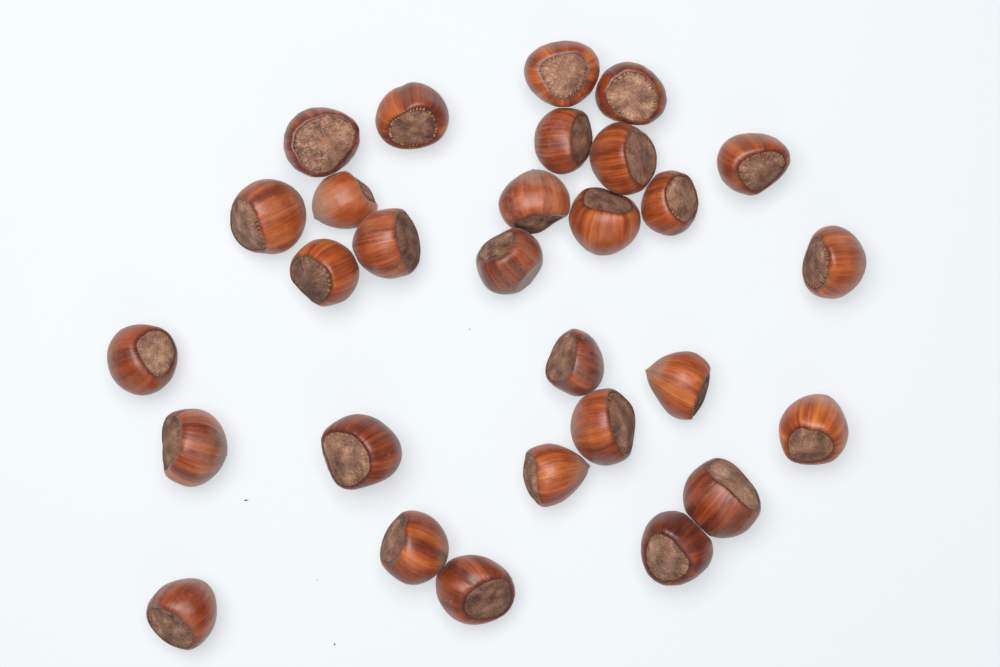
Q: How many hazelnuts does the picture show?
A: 29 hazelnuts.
